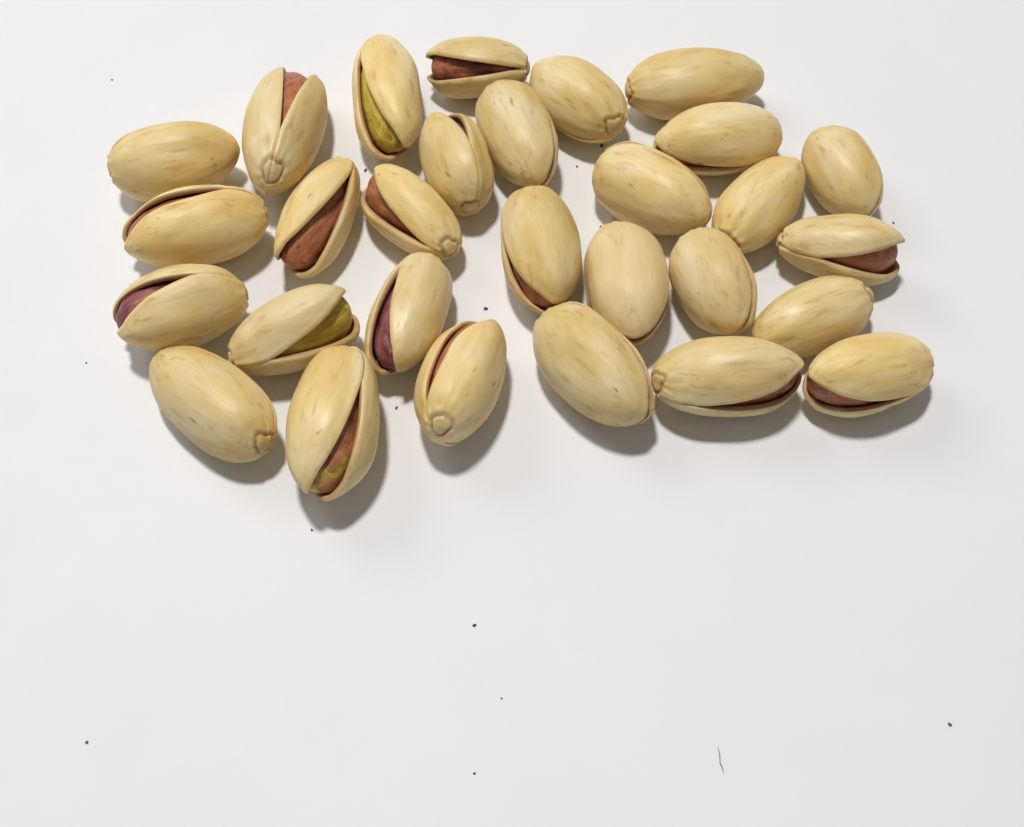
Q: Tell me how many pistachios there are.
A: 29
